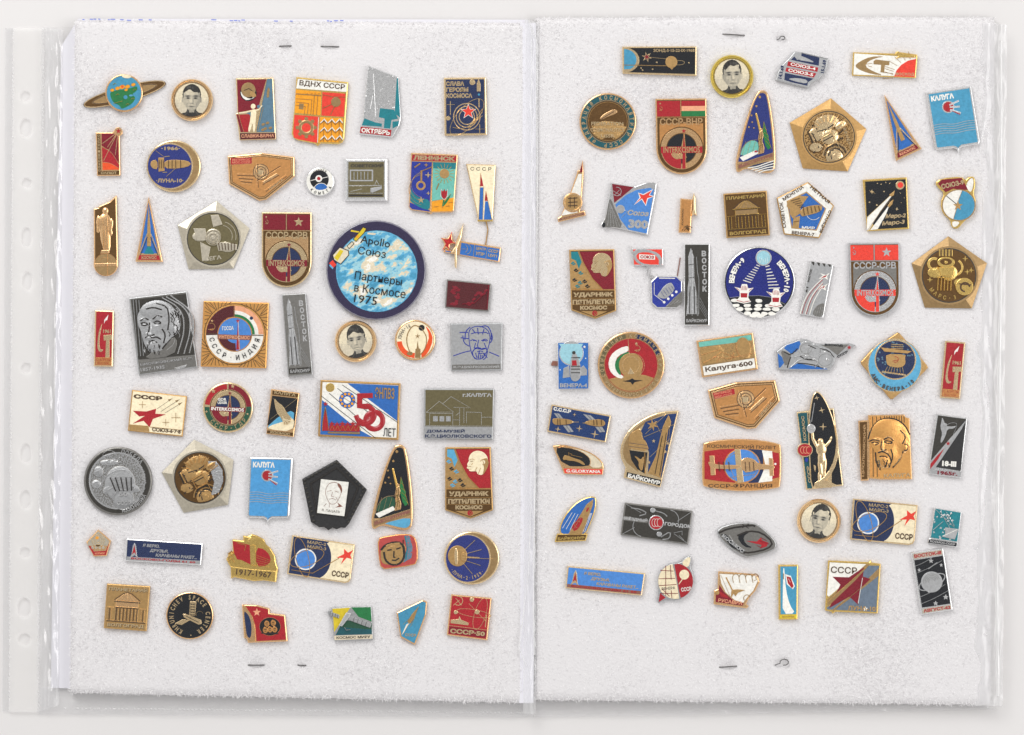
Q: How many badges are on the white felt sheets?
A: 100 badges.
